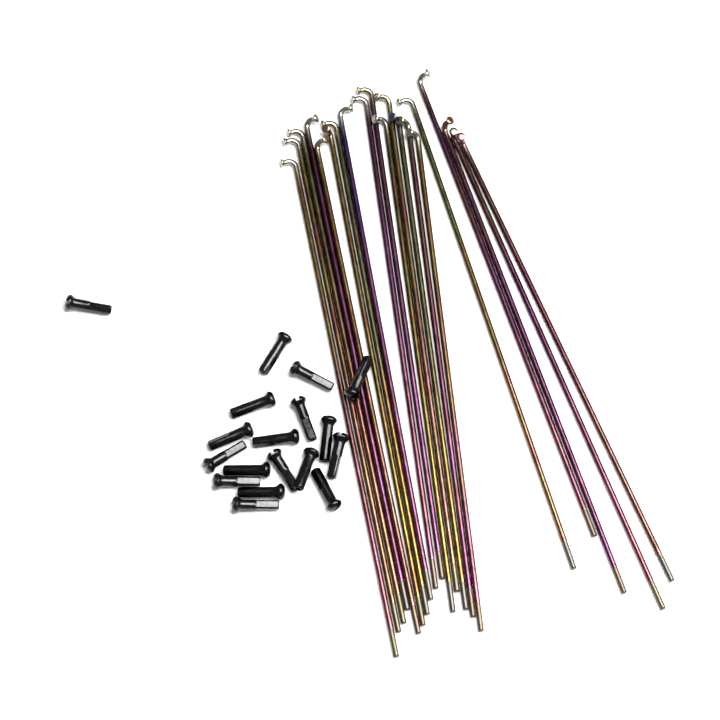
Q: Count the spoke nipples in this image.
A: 18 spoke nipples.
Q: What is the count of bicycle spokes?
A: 20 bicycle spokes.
